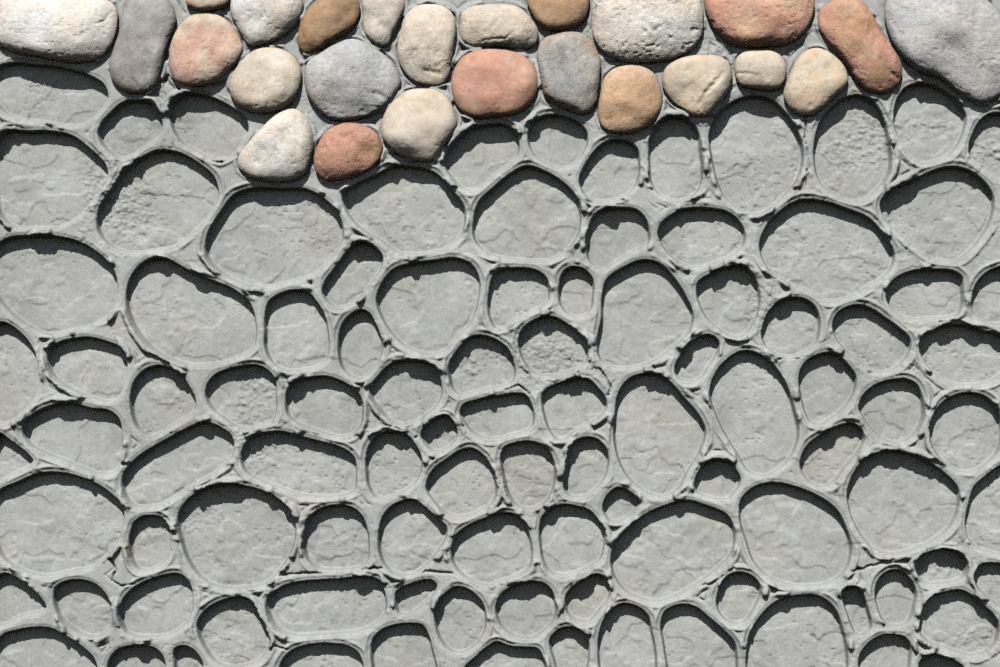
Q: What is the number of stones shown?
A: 25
